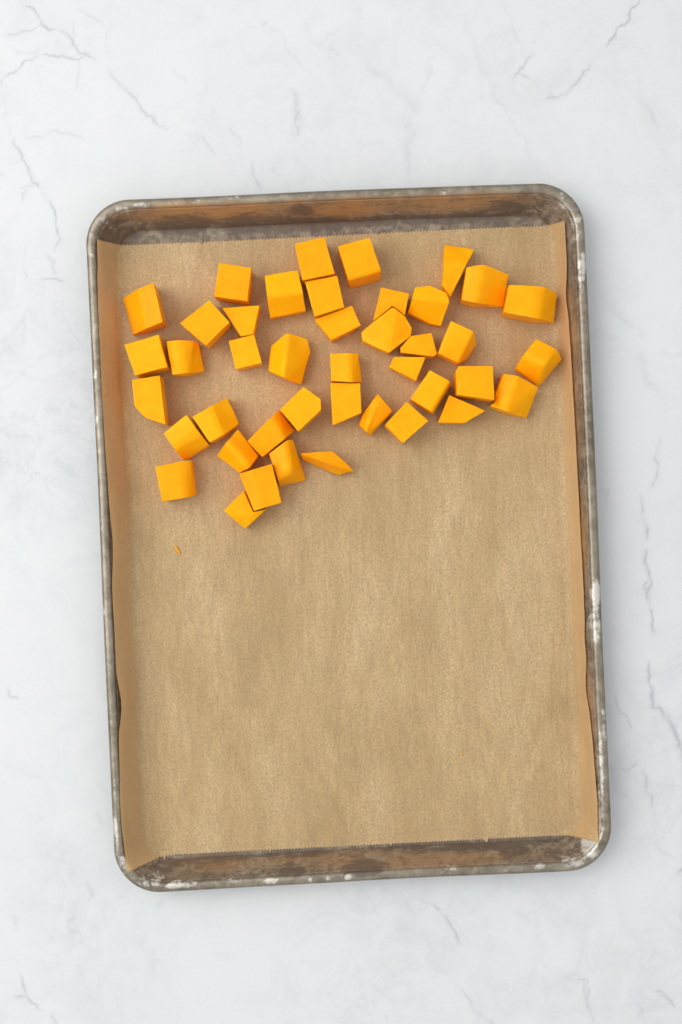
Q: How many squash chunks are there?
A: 42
